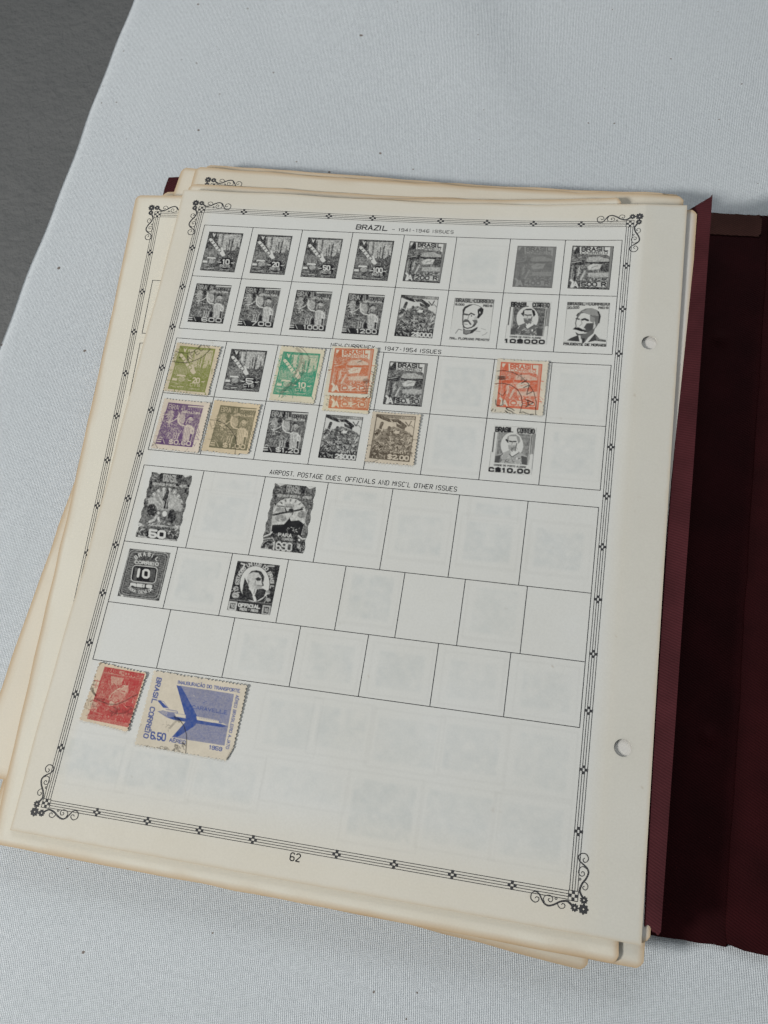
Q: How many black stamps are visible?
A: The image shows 24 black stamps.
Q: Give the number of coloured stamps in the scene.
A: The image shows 10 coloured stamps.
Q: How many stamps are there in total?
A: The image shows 34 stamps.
